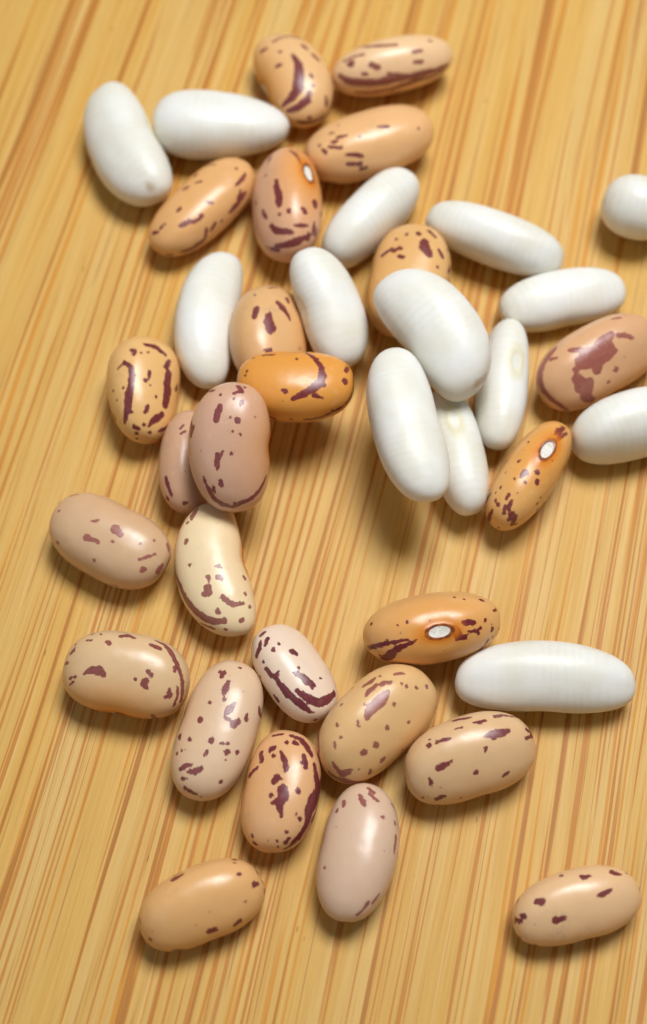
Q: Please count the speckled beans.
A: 25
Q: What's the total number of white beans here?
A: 14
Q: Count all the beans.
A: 39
